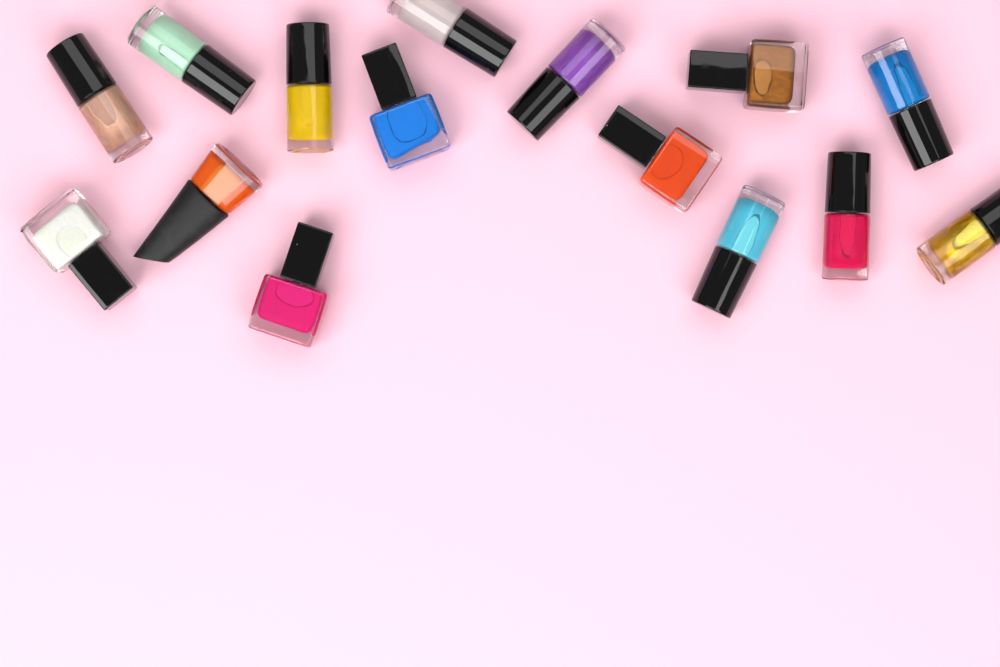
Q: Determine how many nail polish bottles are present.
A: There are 15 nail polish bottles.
